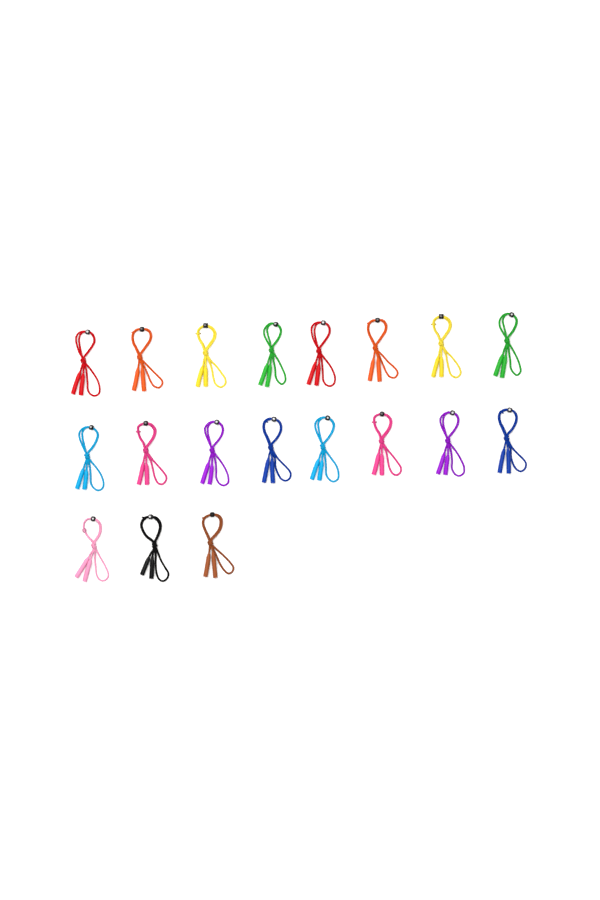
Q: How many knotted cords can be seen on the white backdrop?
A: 19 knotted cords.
